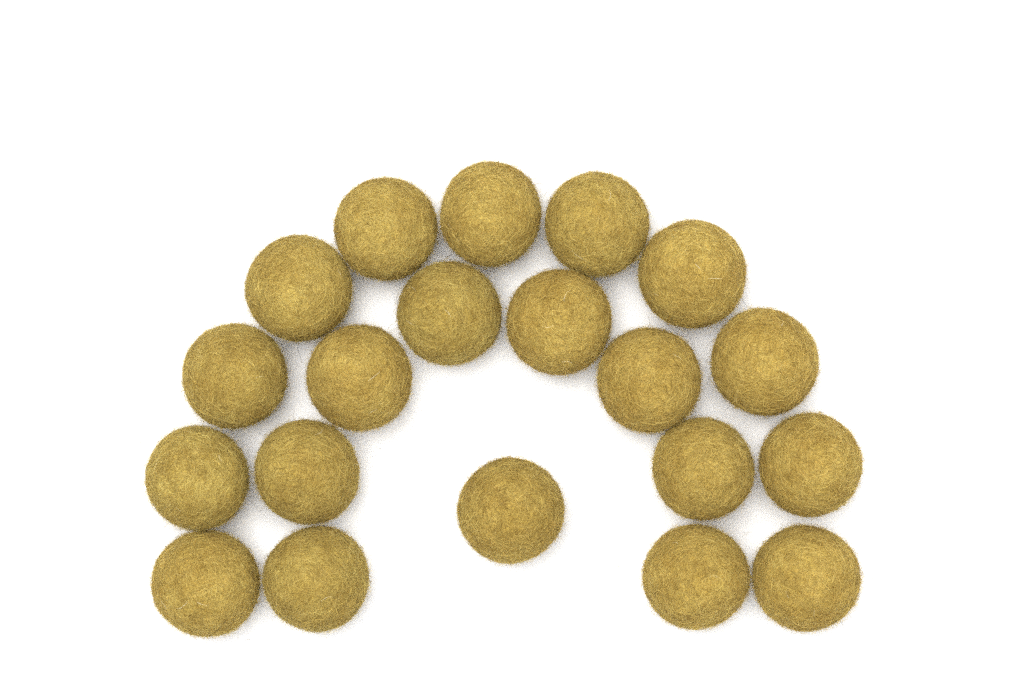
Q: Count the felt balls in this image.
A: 20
